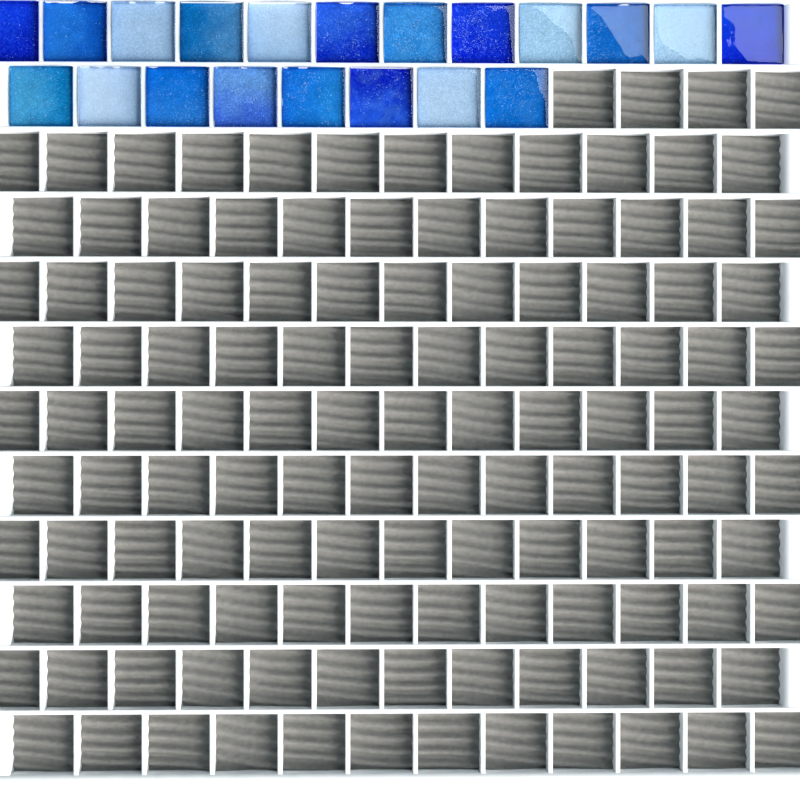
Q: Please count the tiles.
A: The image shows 20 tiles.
